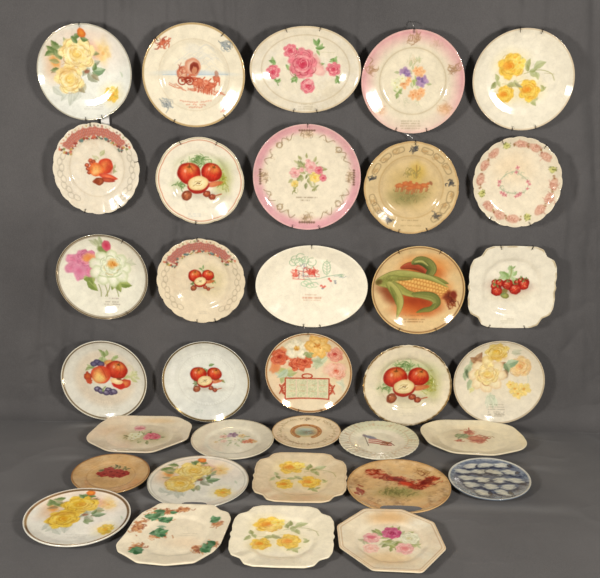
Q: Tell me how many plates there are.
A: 34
